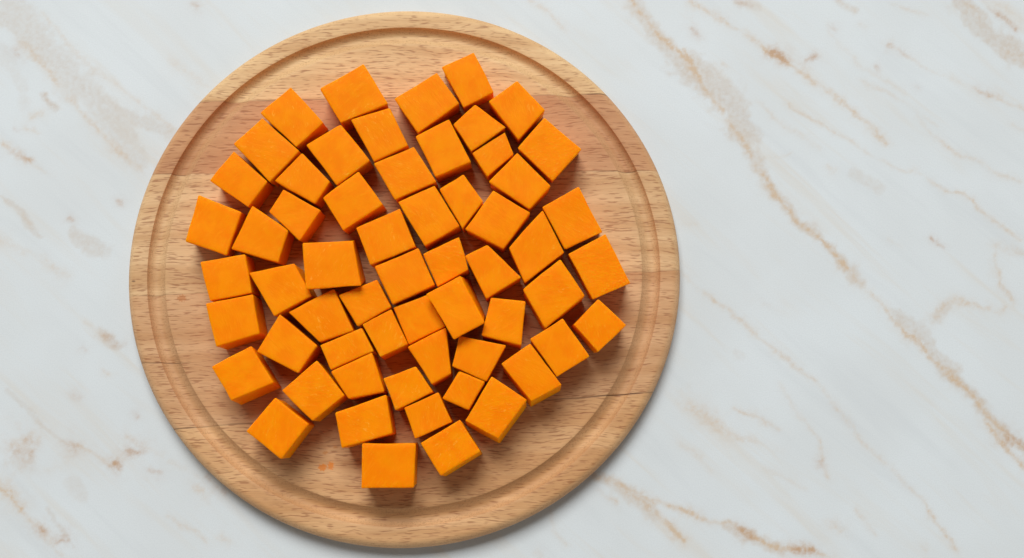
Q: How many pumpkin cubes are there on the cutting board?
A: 59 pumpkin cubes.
